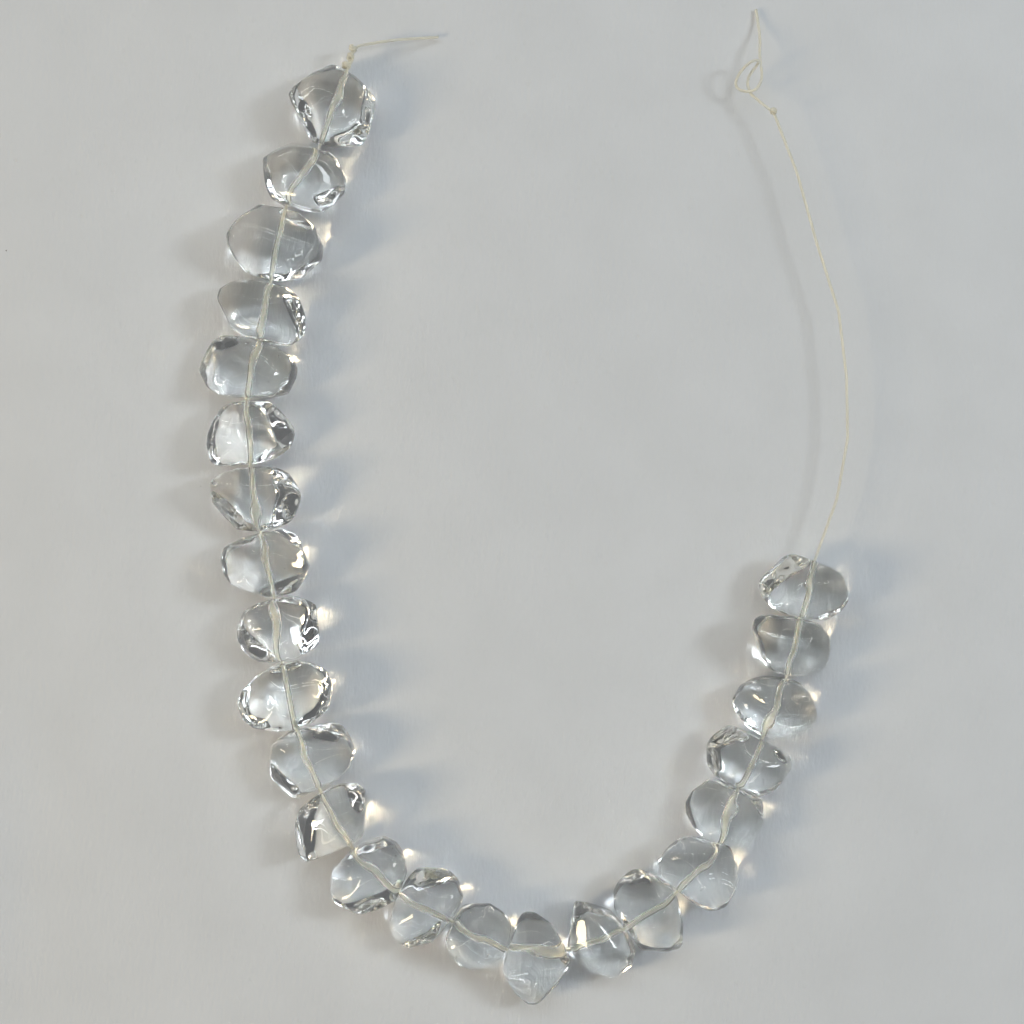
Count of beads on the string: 24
